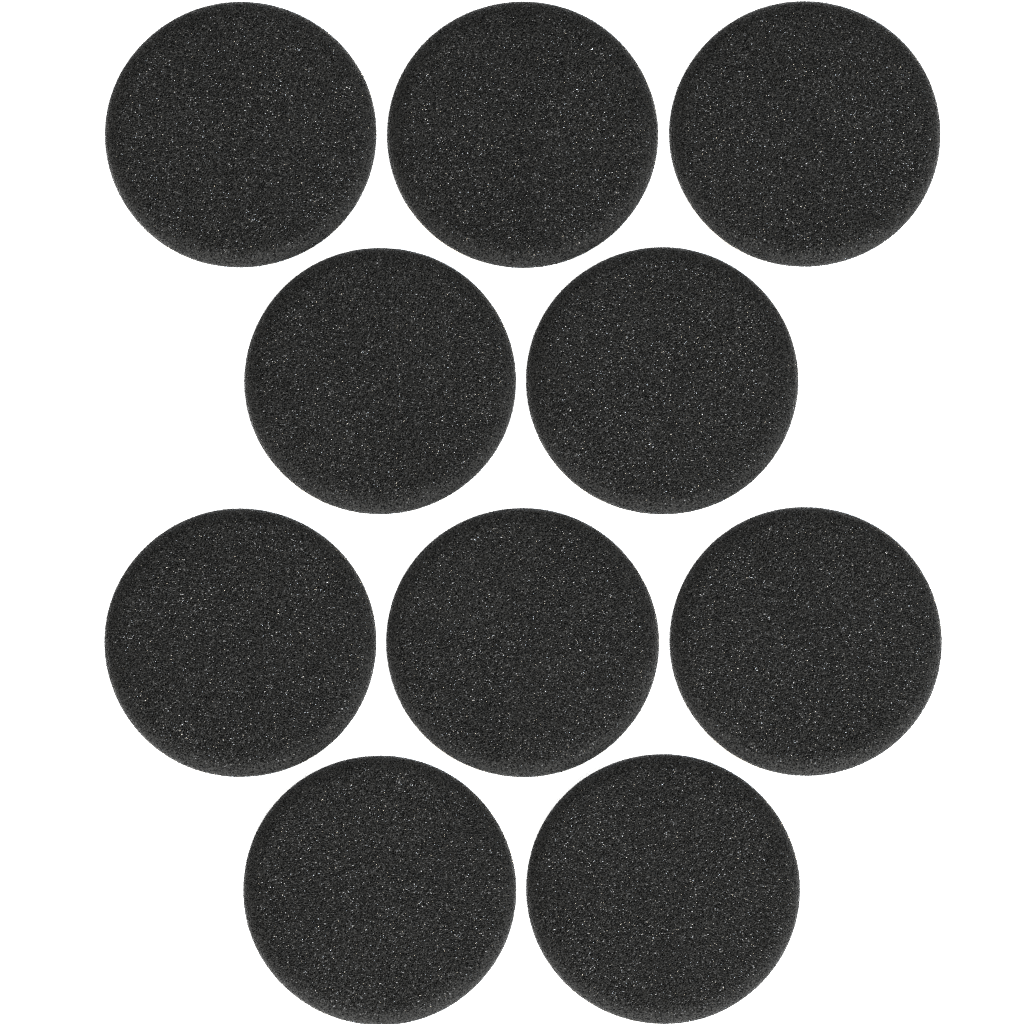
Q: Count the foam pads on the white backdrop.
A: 10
